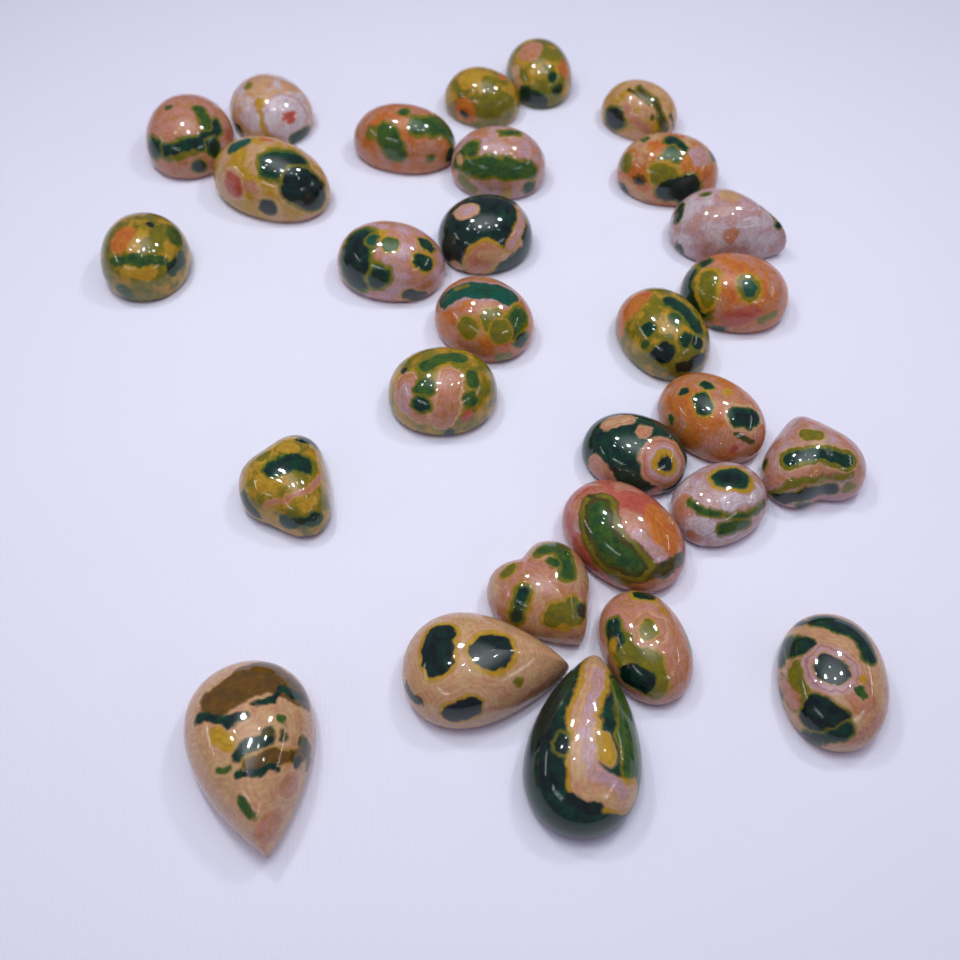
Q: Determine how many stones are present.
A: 29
